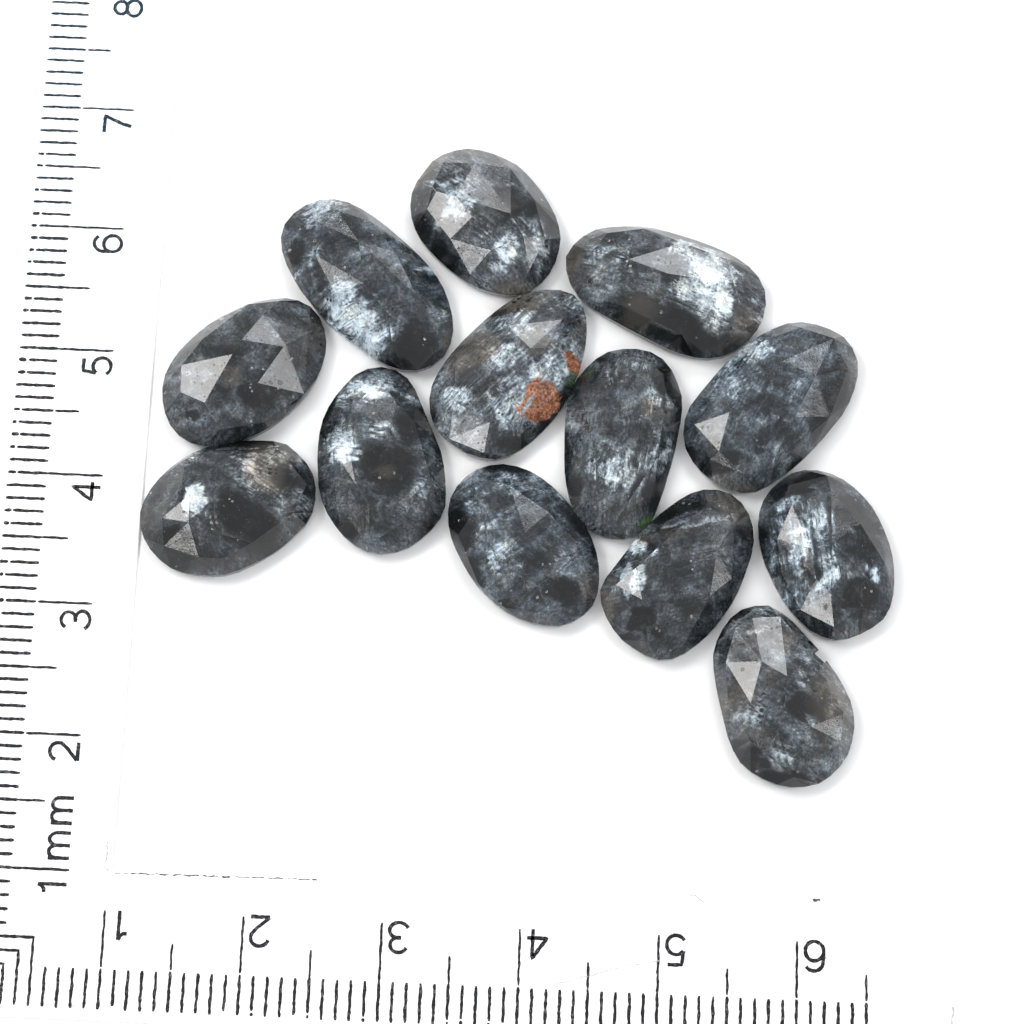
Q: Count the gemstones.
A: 13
